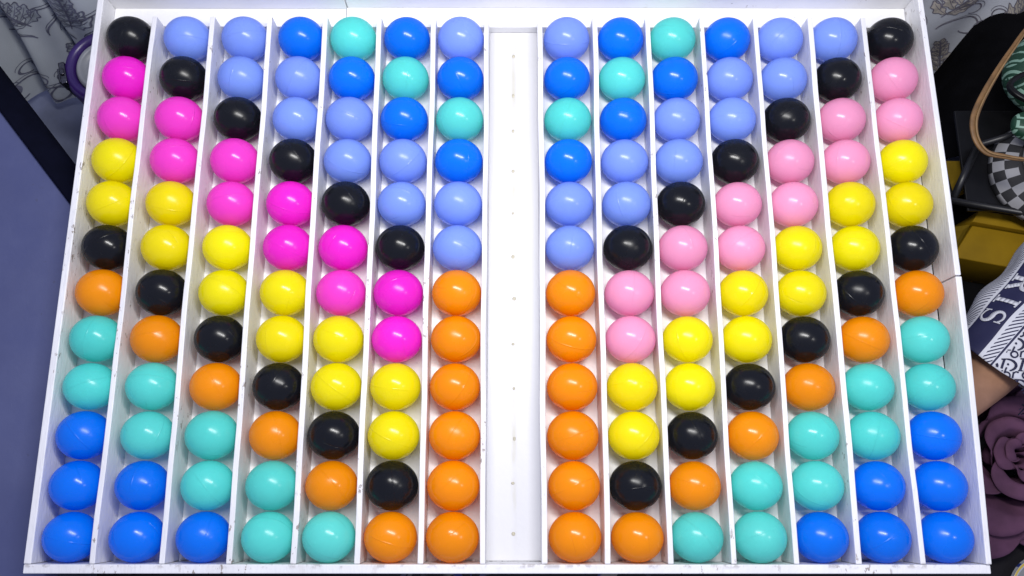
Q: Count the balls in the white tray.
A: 168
